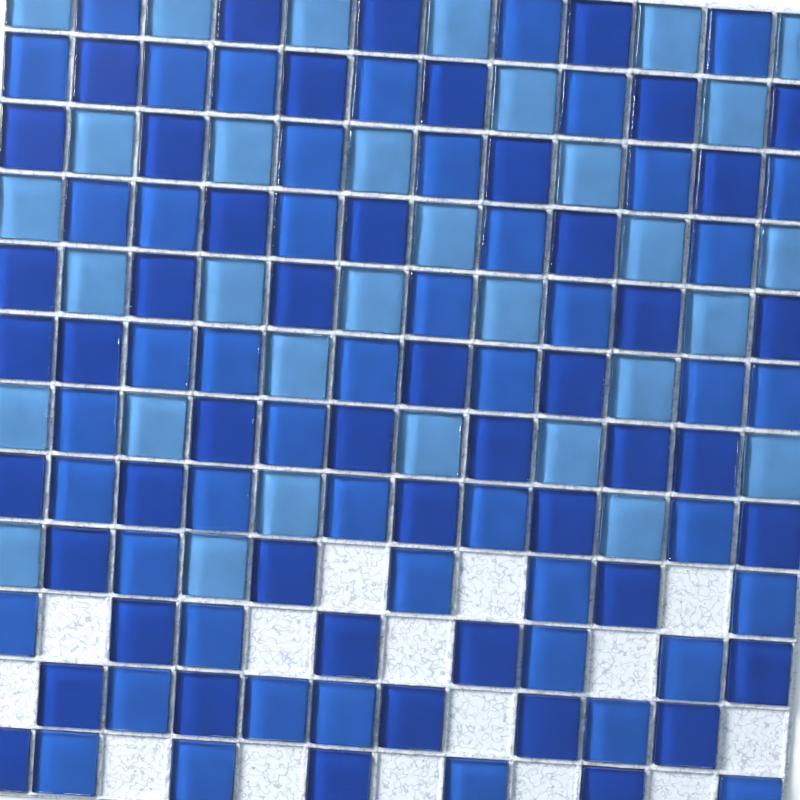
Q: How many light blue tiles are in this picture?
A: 32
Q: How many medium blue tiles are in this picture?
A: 48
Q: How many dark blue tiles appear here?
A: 49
